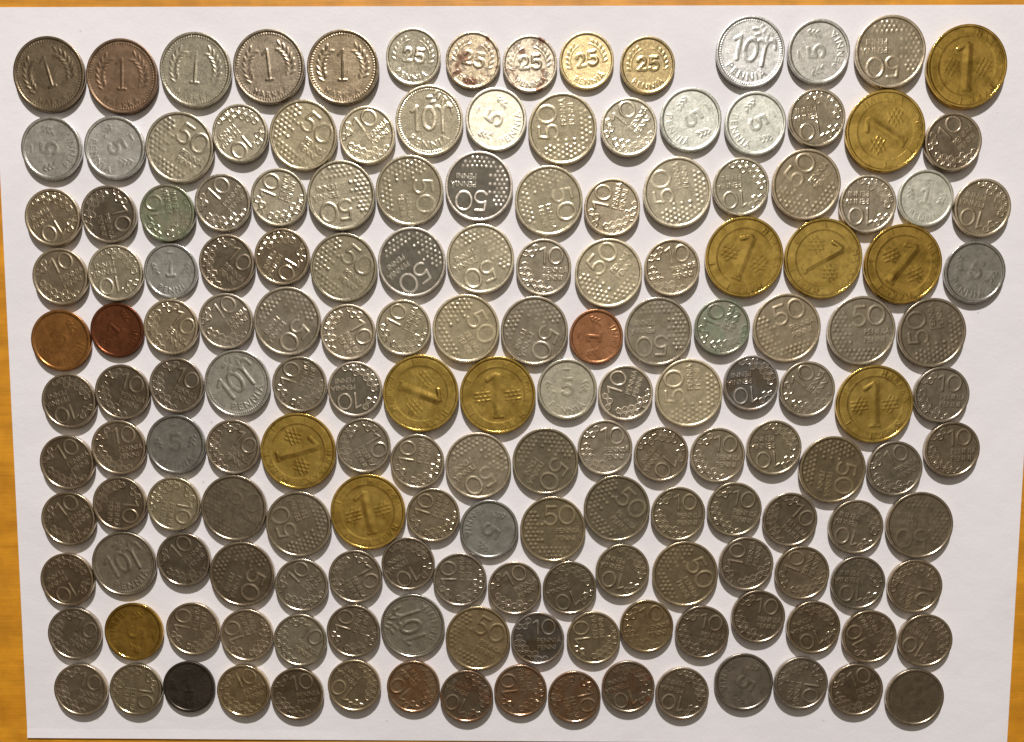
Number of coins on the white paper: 169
